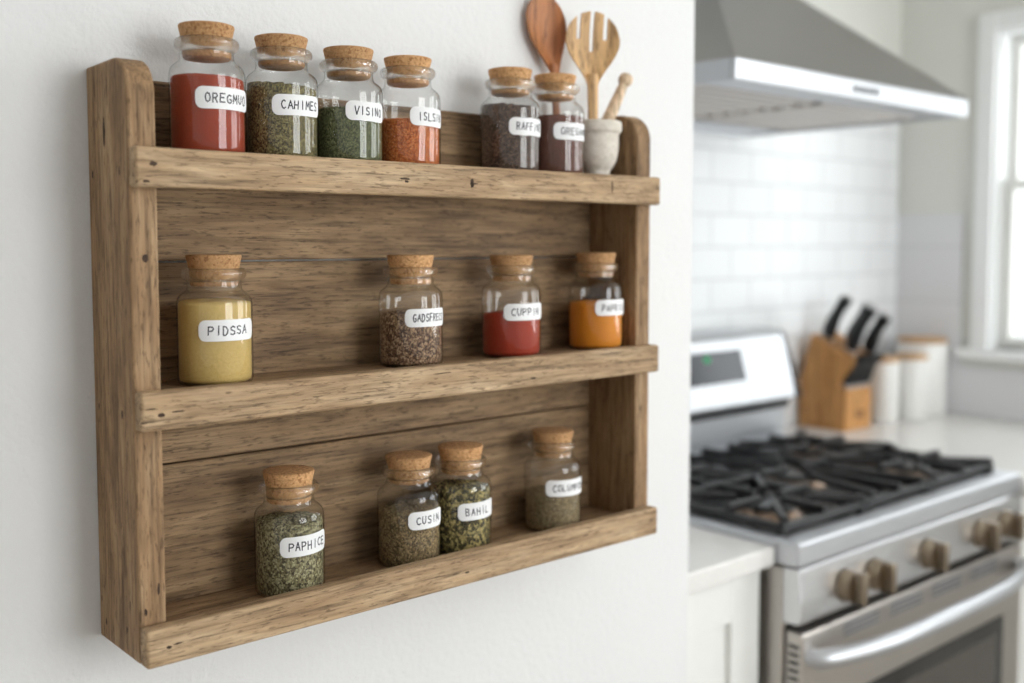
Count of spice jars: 14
